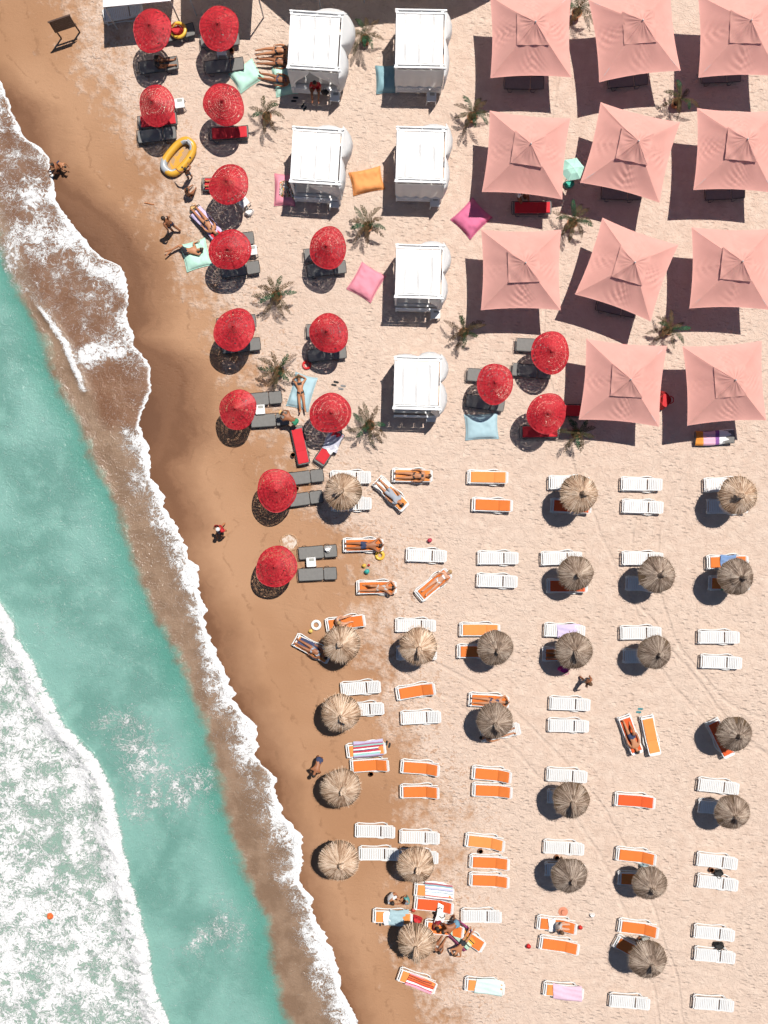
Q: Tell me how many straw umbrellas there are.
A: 23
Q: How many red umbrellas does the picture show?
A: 16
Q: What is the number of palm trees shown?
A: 13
